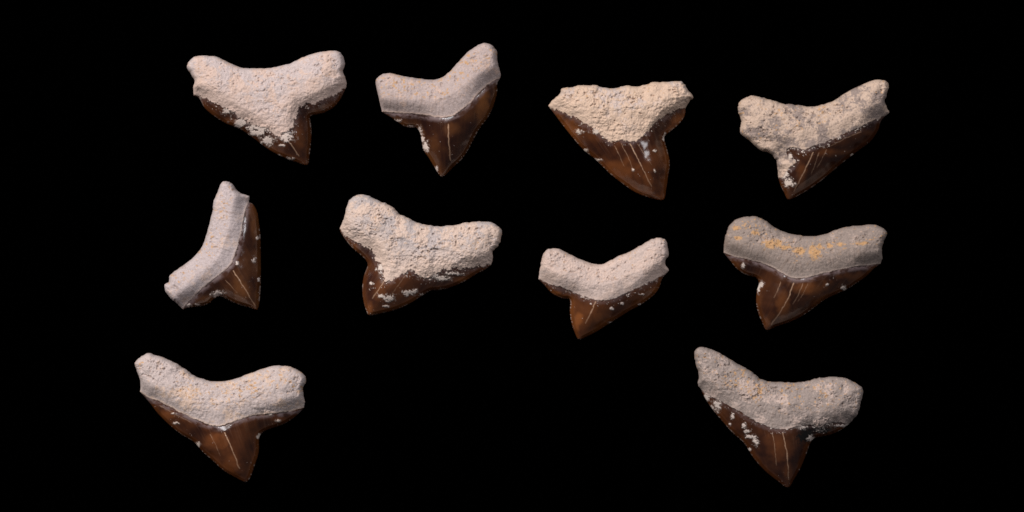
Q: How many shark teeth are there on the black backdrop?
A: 10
